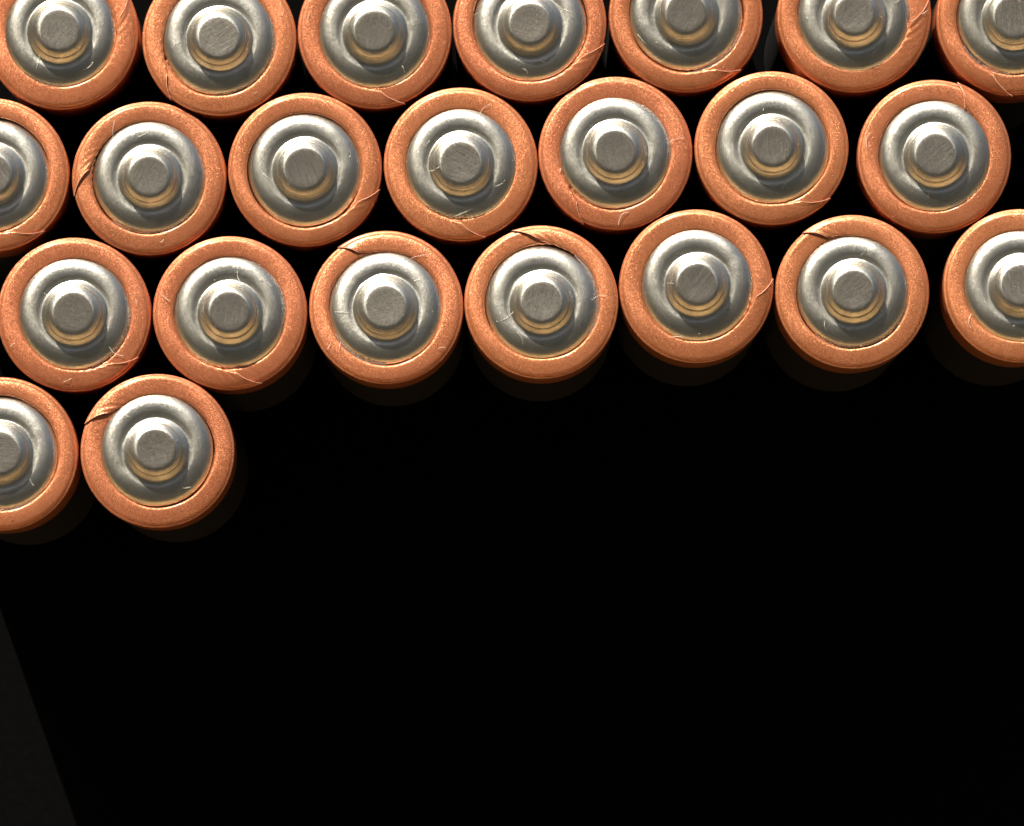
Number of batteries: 23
